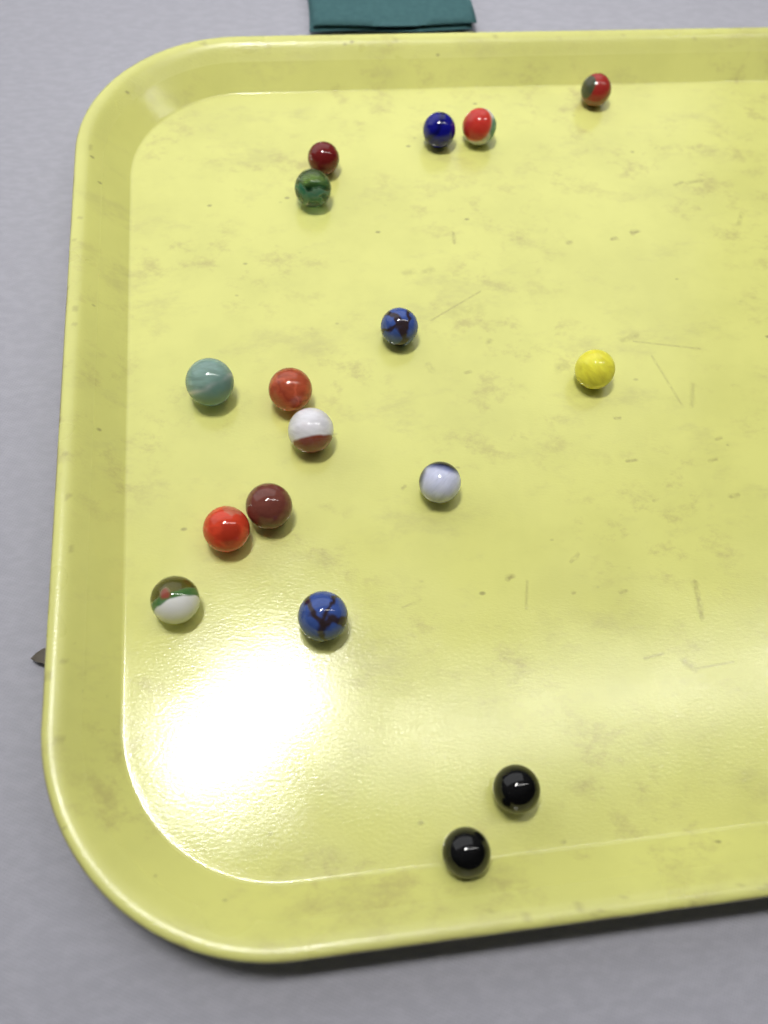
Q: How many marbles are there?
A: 17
